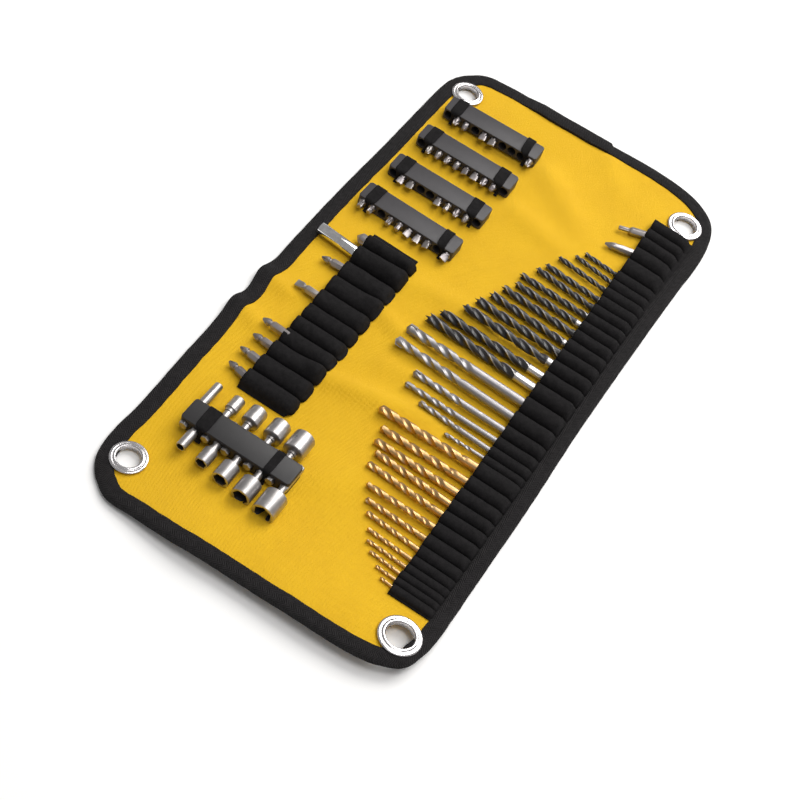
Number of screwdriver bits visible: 35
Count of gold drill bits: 13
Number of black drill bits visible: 13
